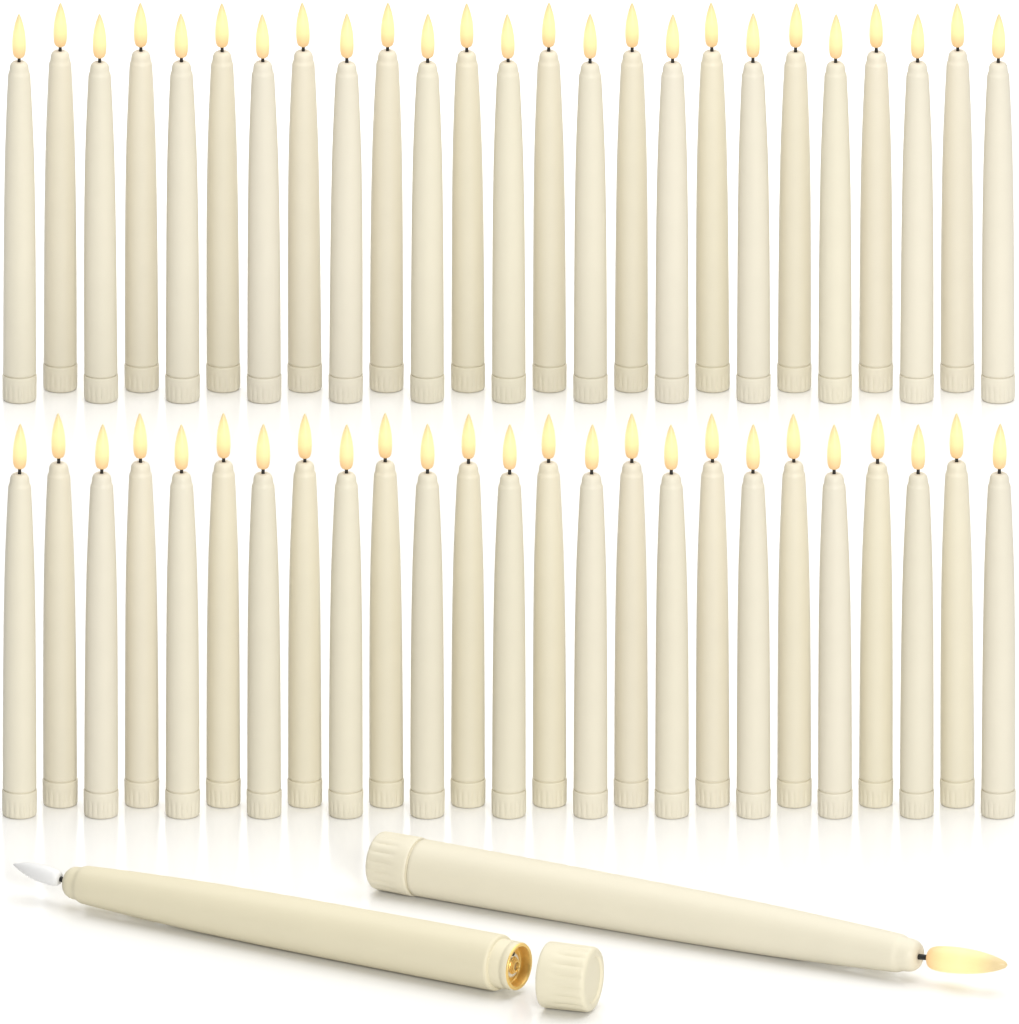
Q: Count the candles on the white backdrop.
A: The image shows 52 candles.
